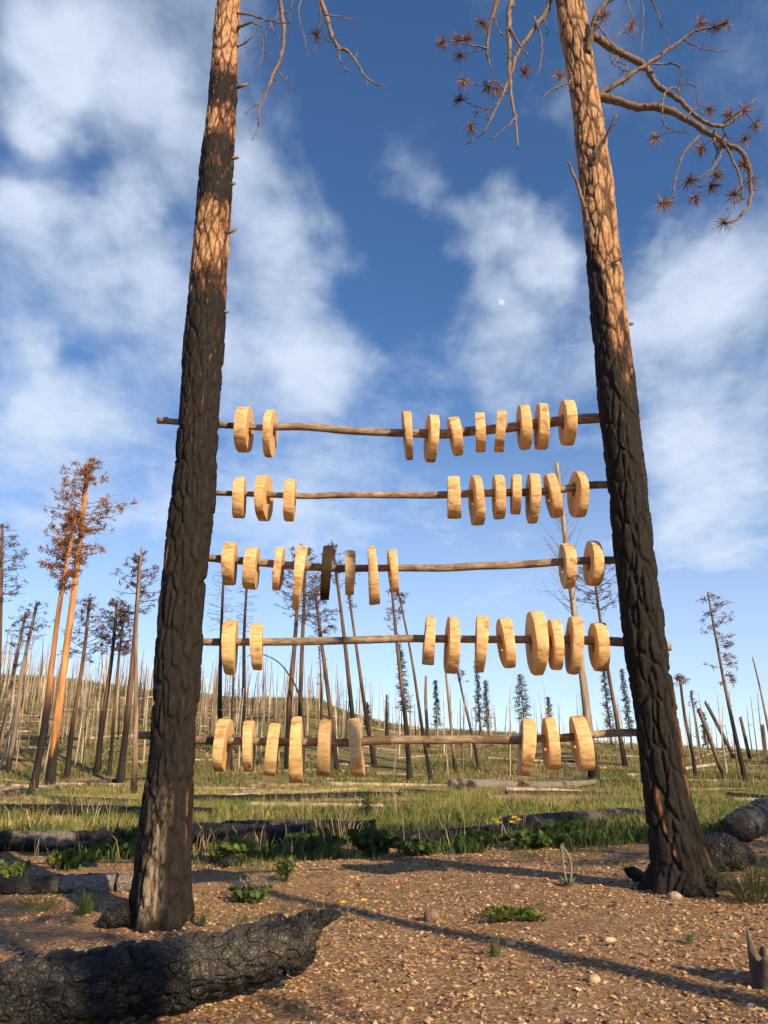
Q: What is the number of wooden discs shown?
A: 49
